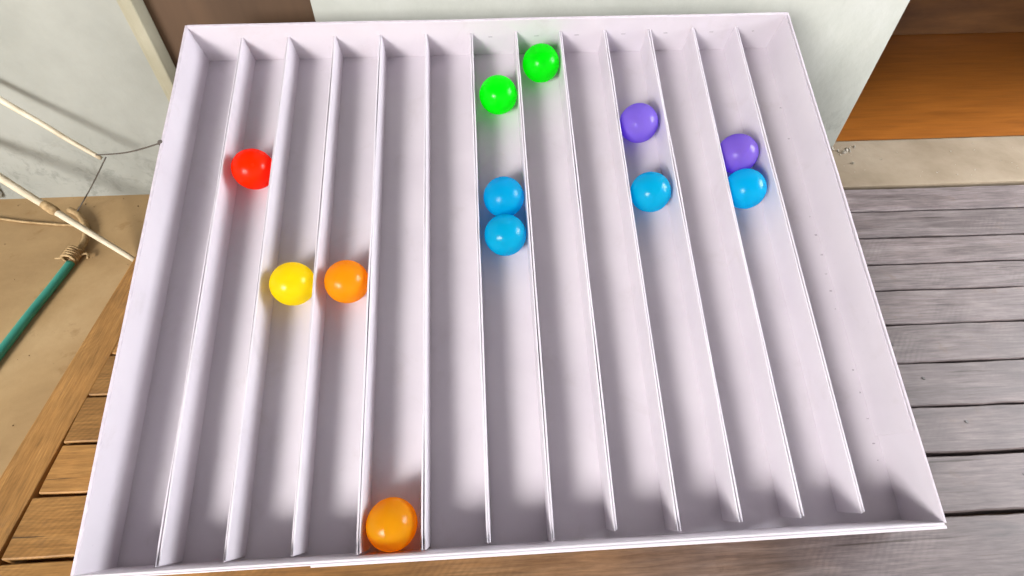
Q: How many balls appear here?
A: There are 12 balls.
